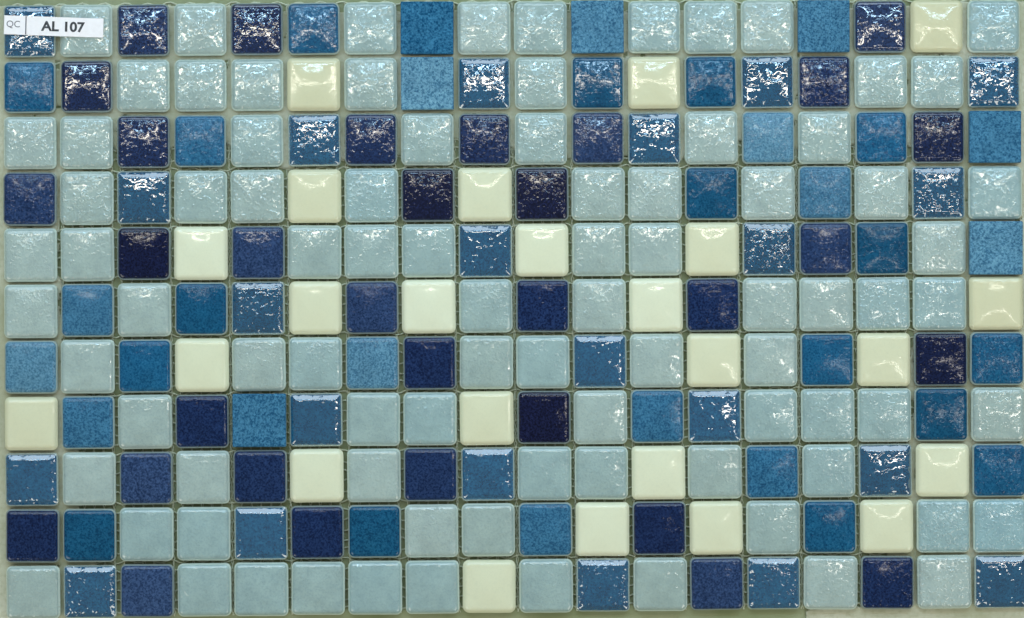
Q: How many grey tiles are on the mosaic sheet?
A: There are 87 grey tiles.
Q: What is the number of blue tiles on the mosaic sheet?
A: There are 55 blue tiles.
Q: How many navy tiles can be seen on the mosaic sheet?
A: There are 32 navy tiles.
